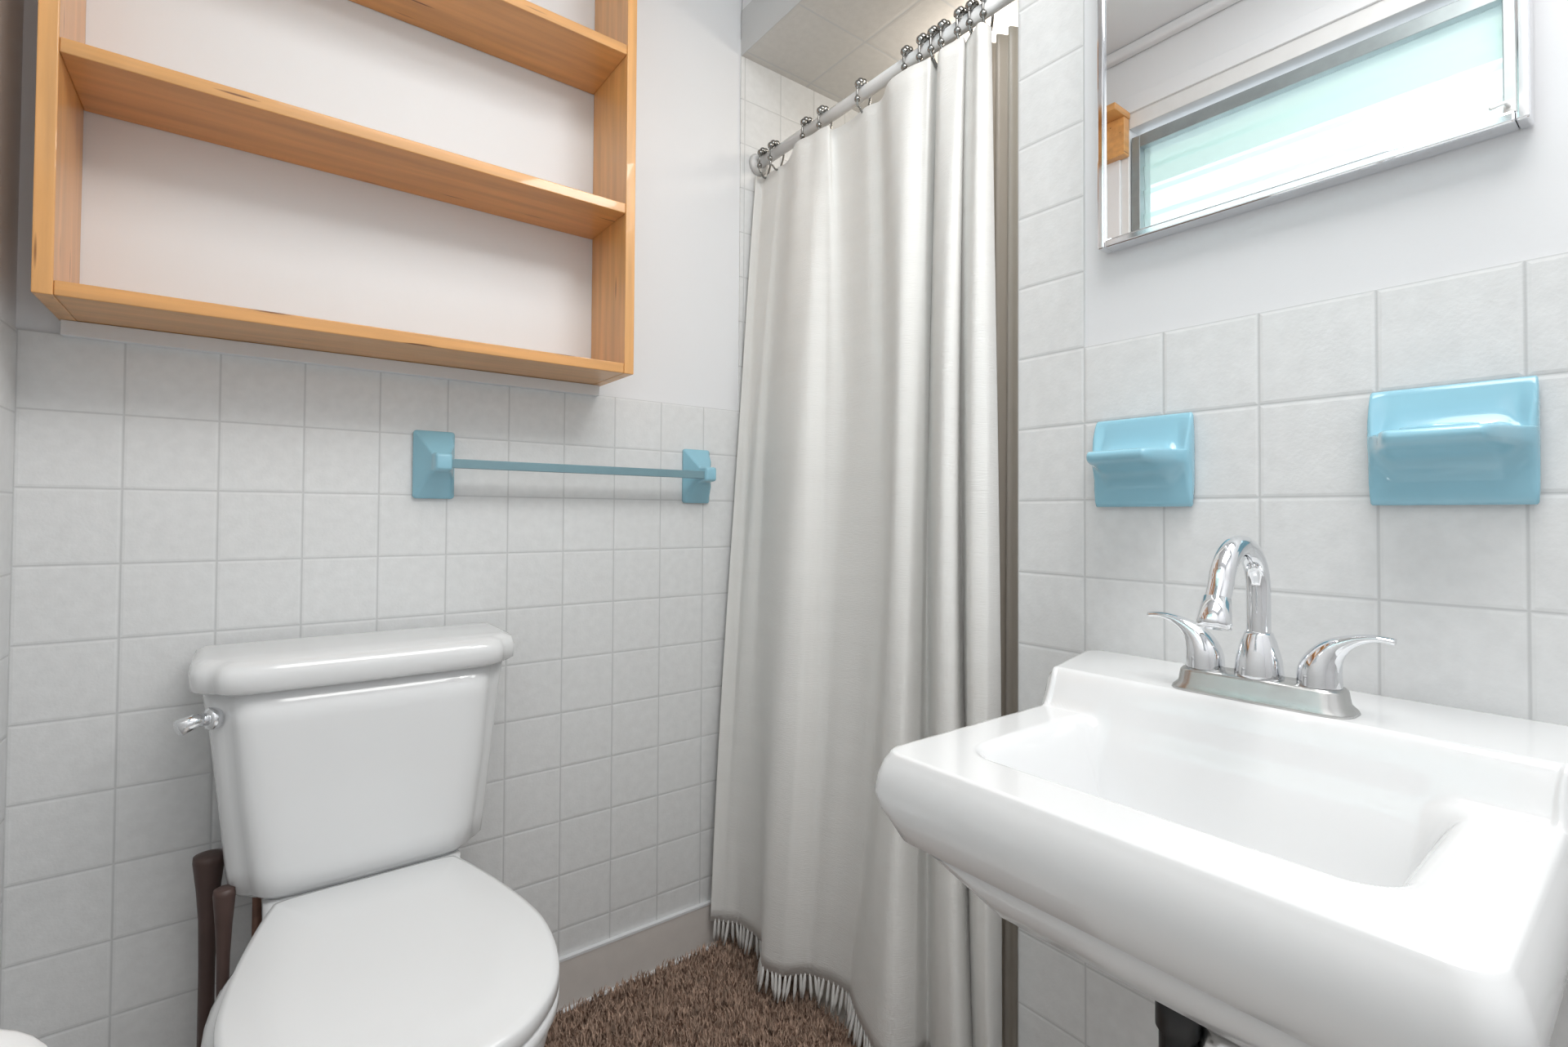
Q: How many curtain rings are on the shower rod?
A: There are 12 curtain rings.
